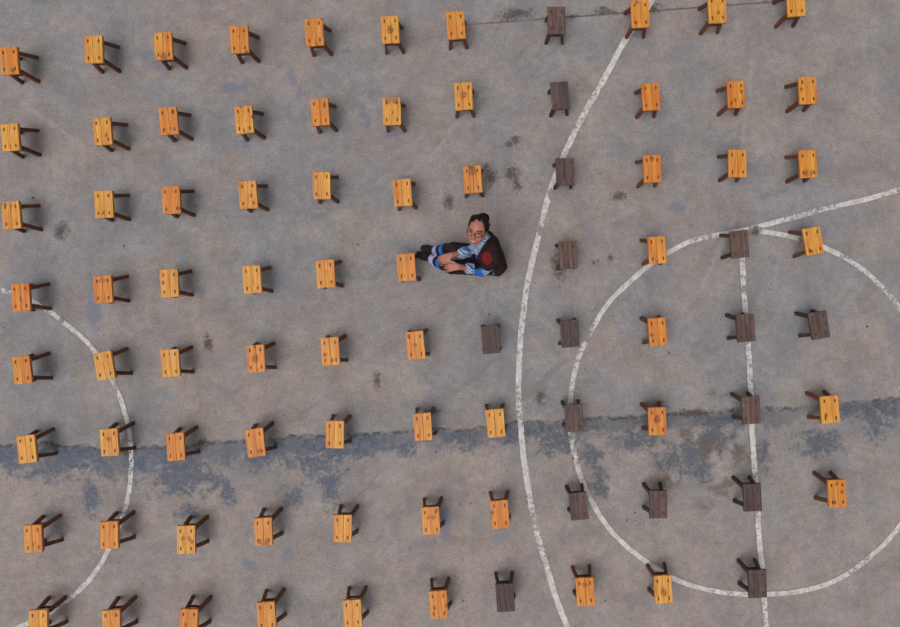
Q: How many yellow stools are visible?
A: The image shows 70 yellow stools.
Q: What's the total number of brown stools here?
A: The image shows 16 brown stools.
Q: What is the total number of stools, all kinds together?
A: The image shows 86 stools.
